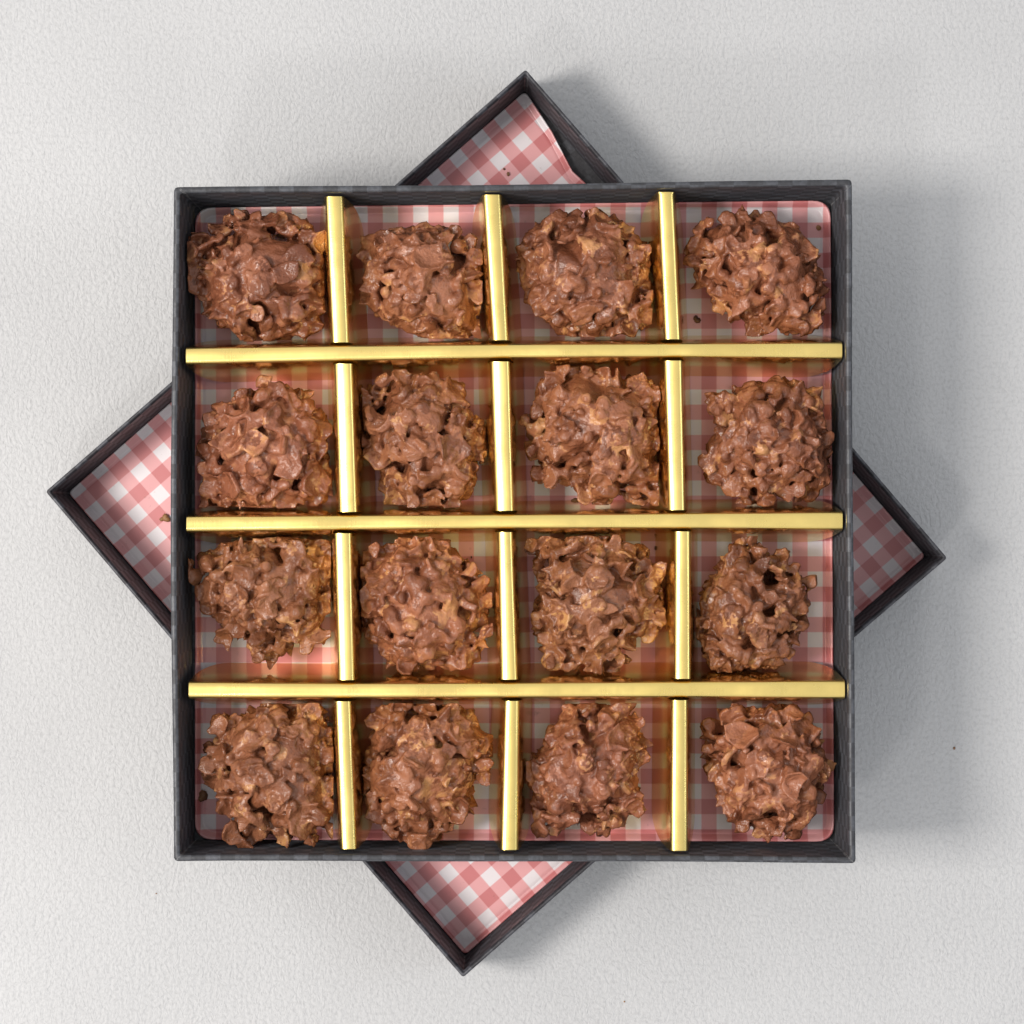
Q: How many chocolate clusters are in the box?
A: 16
